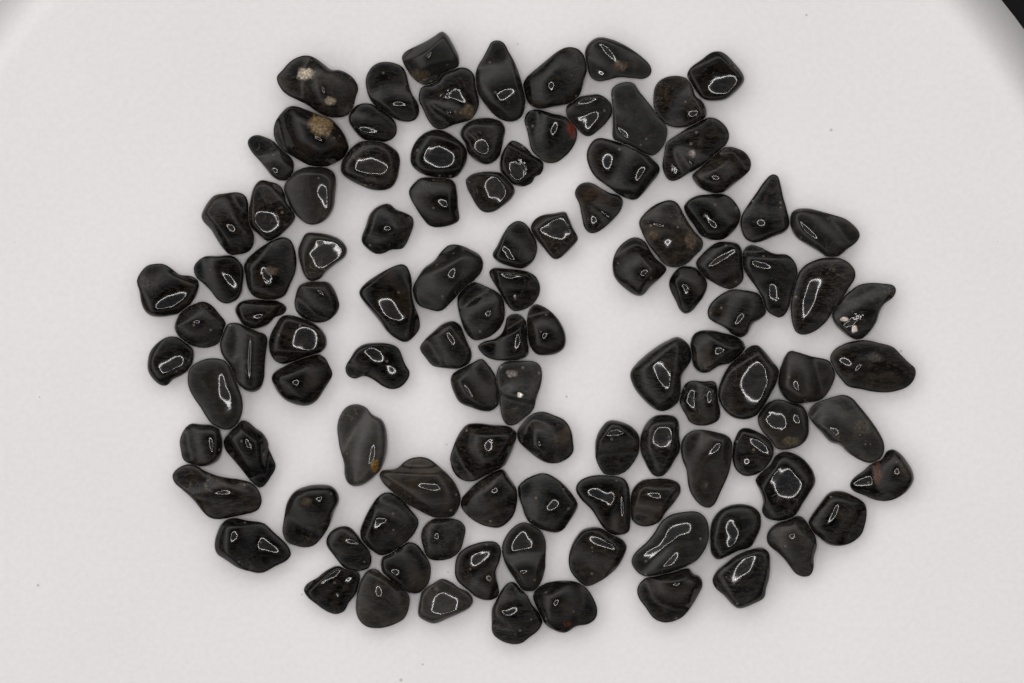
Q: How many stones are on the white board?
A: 109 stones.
